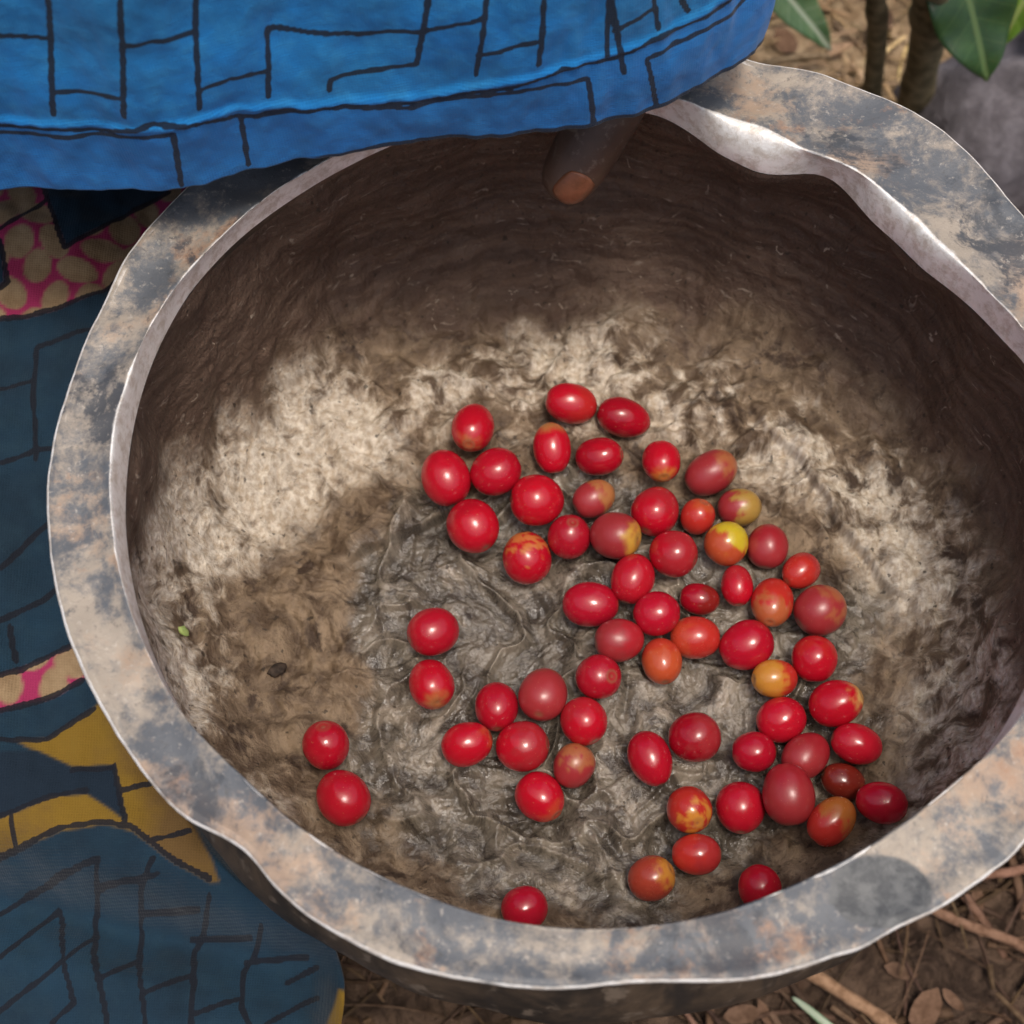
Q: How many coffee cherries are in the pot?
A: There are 64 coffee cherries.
